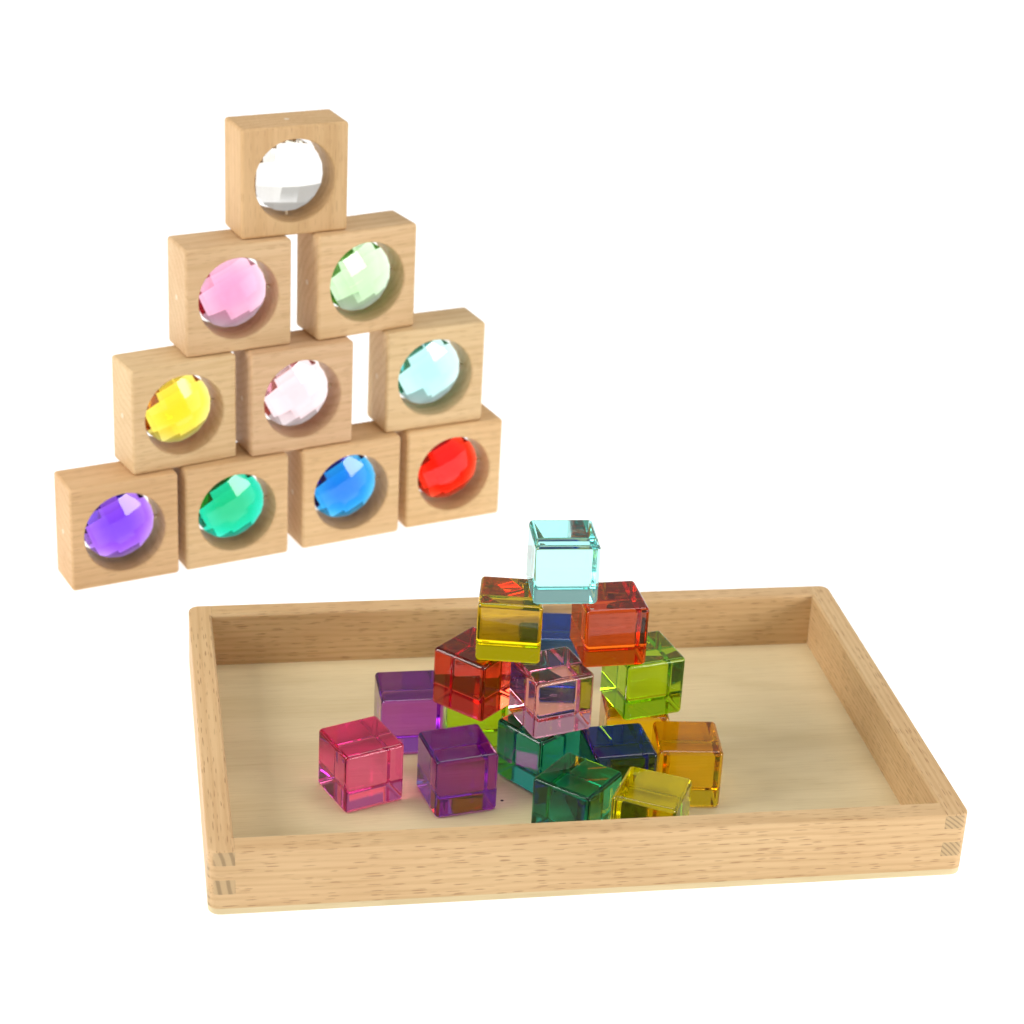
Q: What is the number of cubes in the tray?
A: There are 17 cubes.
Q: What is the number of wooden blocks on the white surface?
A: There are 10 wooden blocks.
